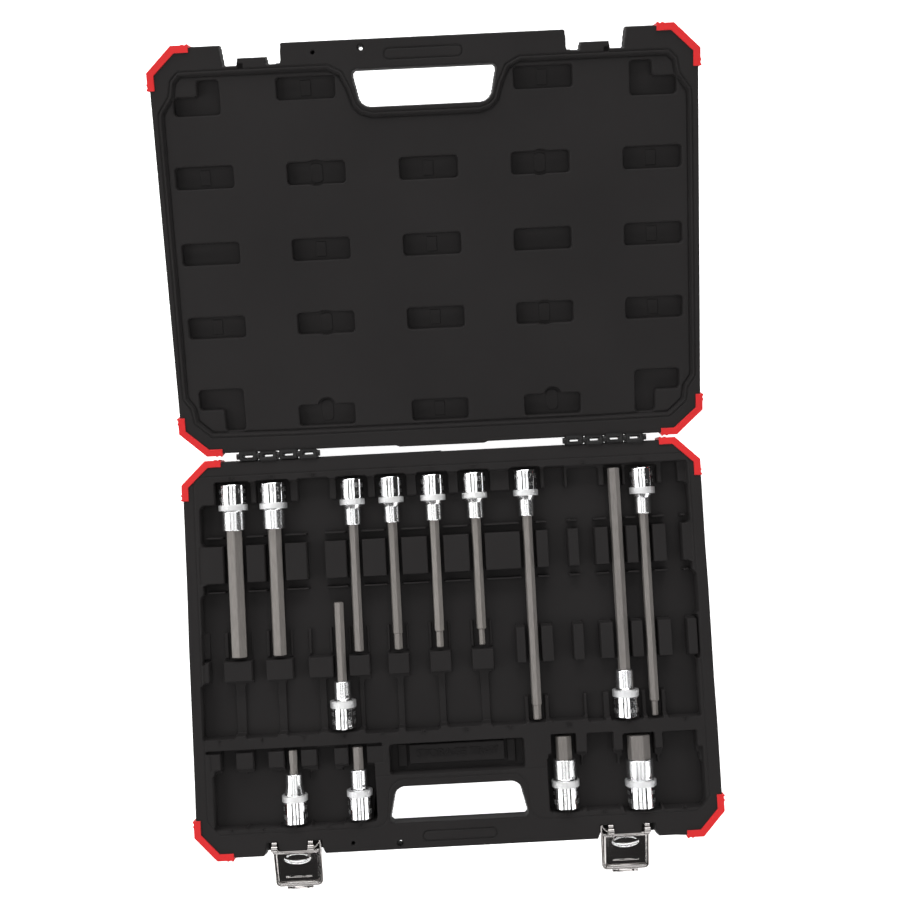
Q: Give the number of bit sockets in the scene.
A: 14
